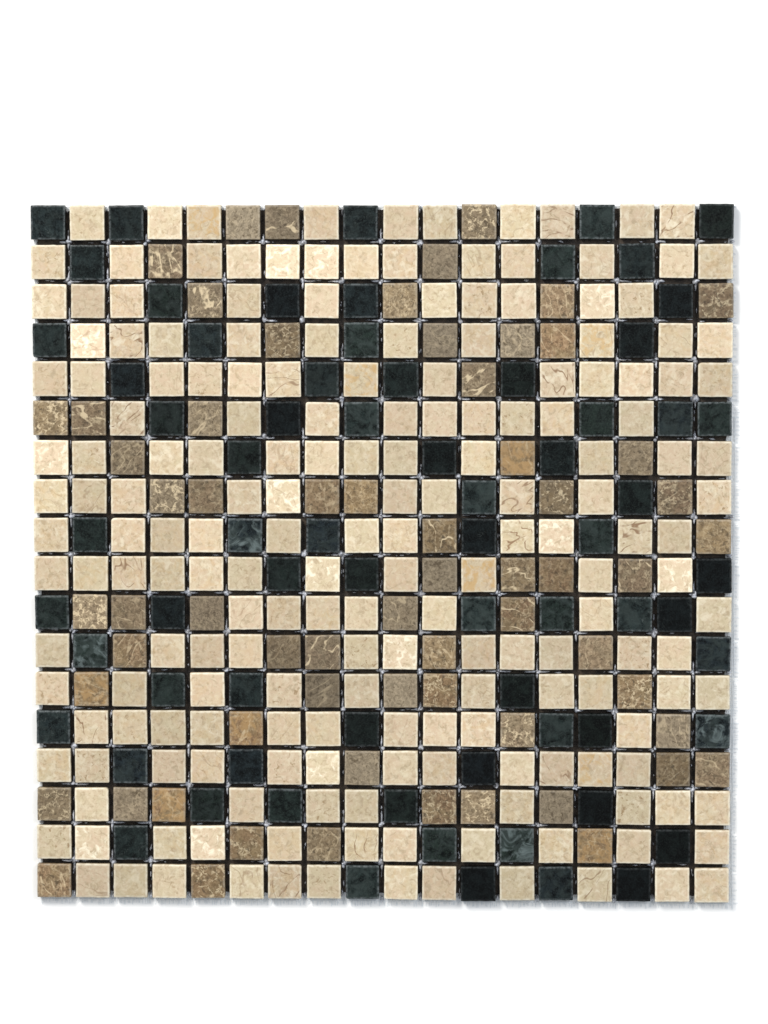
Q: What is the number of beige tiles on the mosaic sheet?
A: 190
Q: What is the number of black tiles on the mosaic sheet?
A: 70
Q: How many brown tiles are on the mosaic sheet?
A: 64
